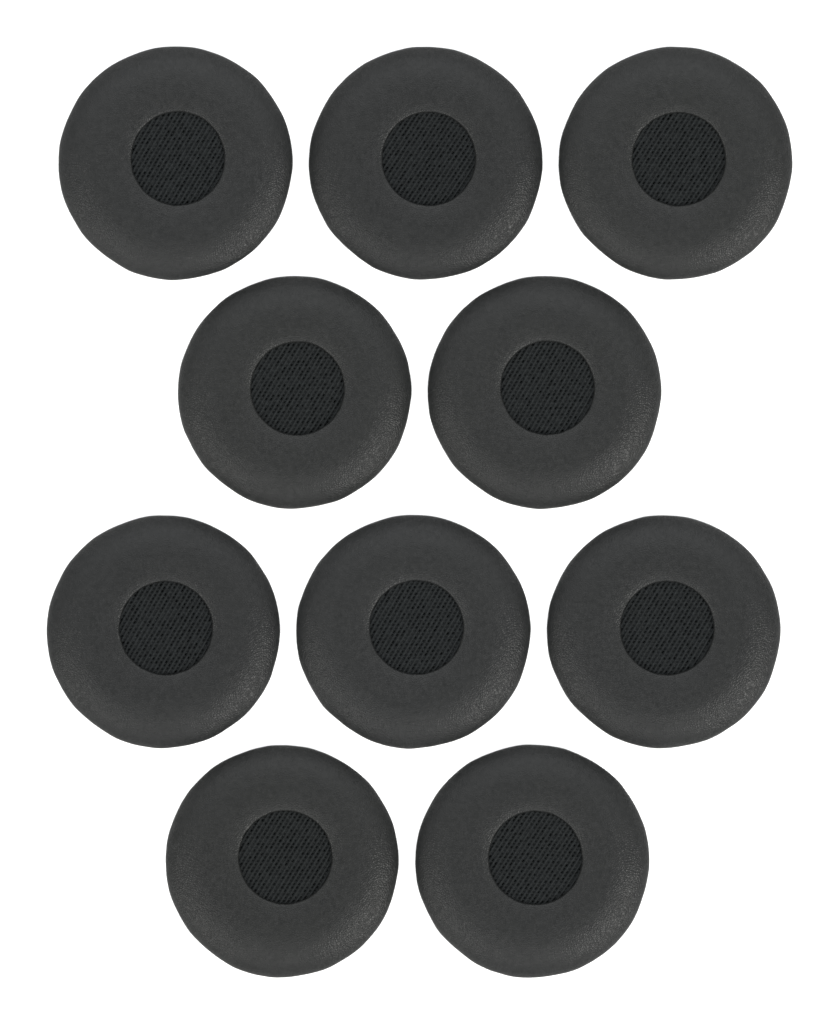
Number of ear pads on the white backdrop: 10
